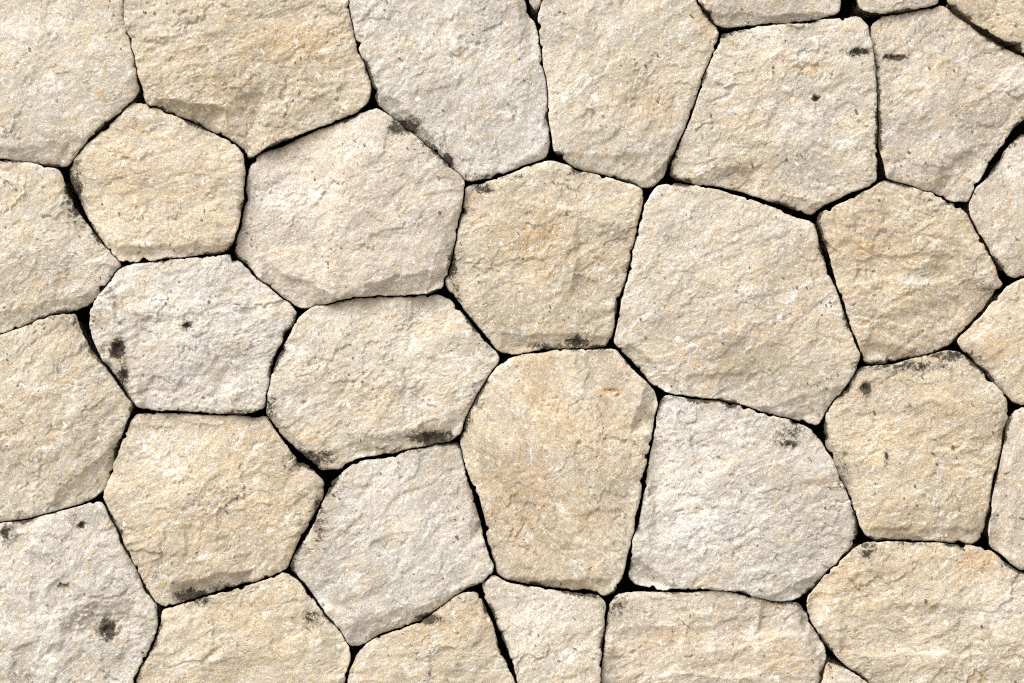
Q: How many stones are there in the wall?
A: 34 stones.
